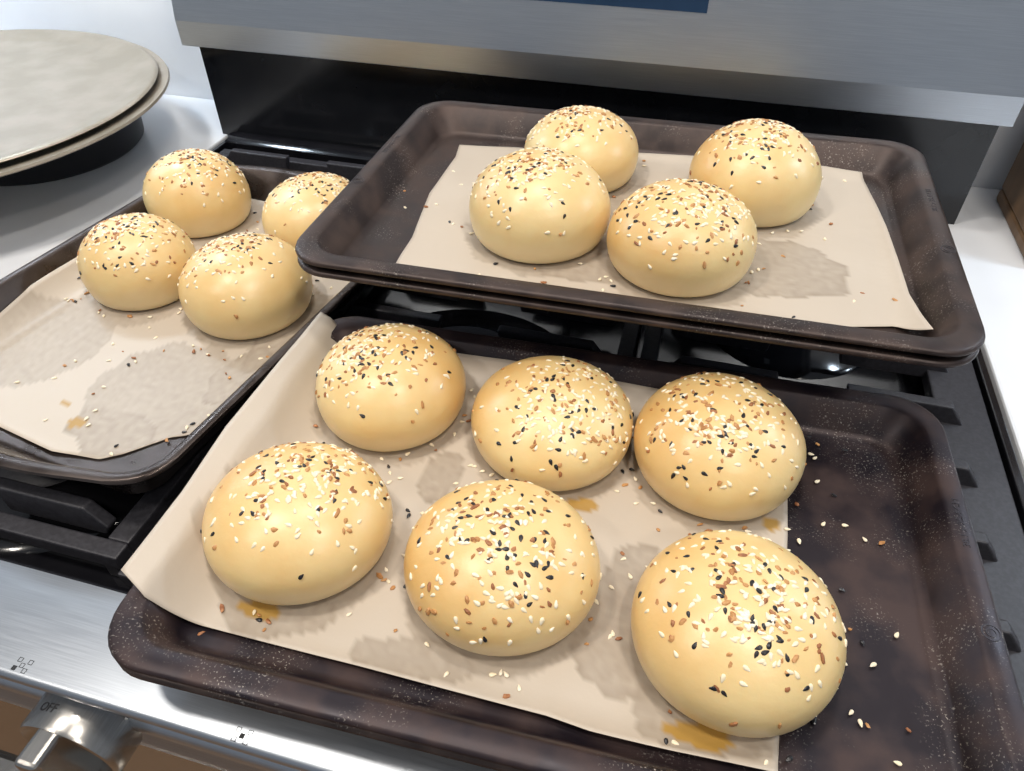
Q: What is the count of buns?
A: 14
